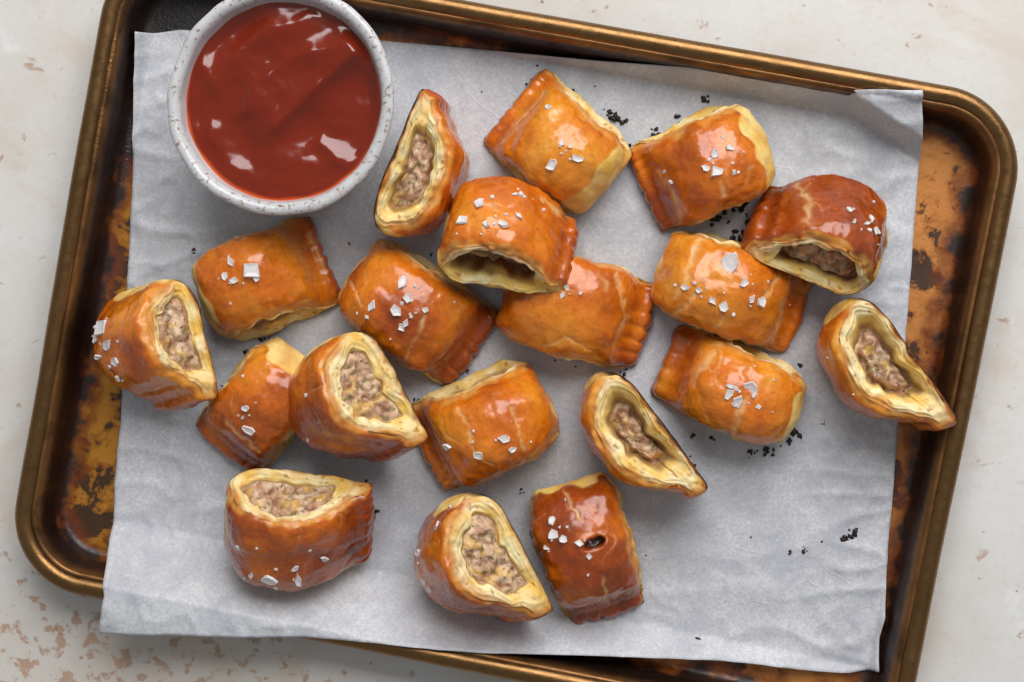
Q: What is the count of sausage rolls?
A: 19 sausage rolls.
